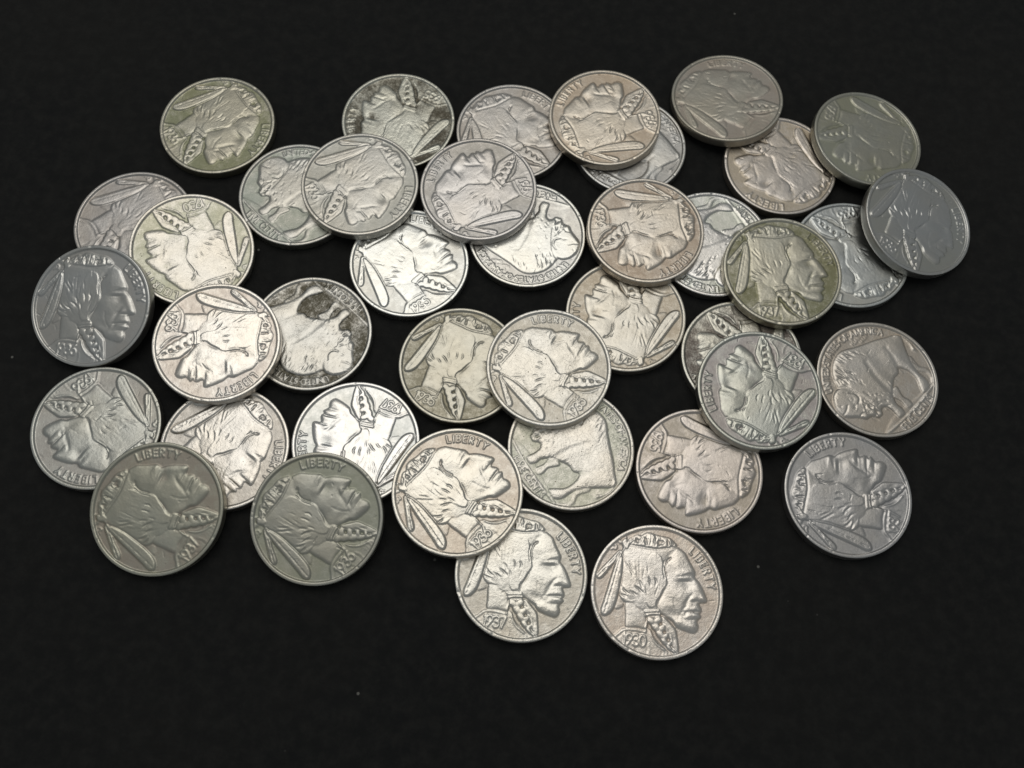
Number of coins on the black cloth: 40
